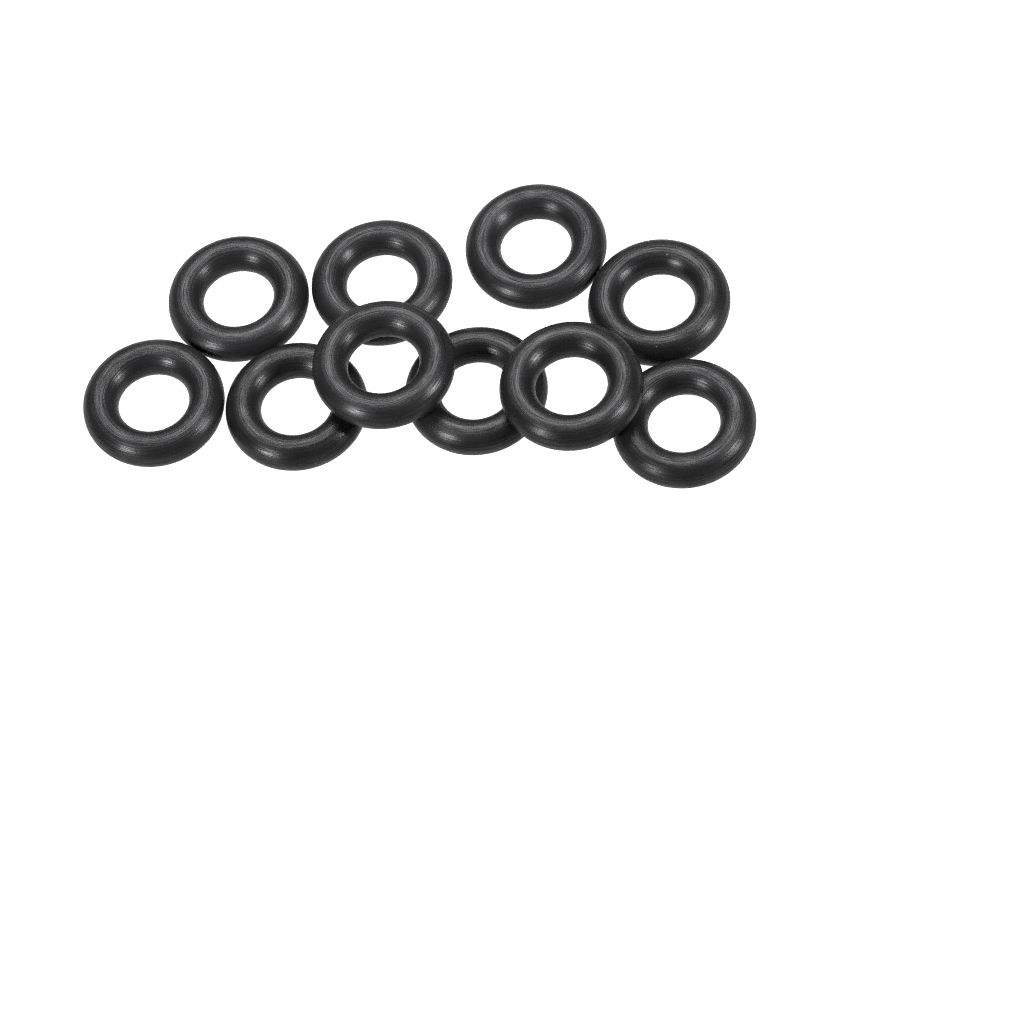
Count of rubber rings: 10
